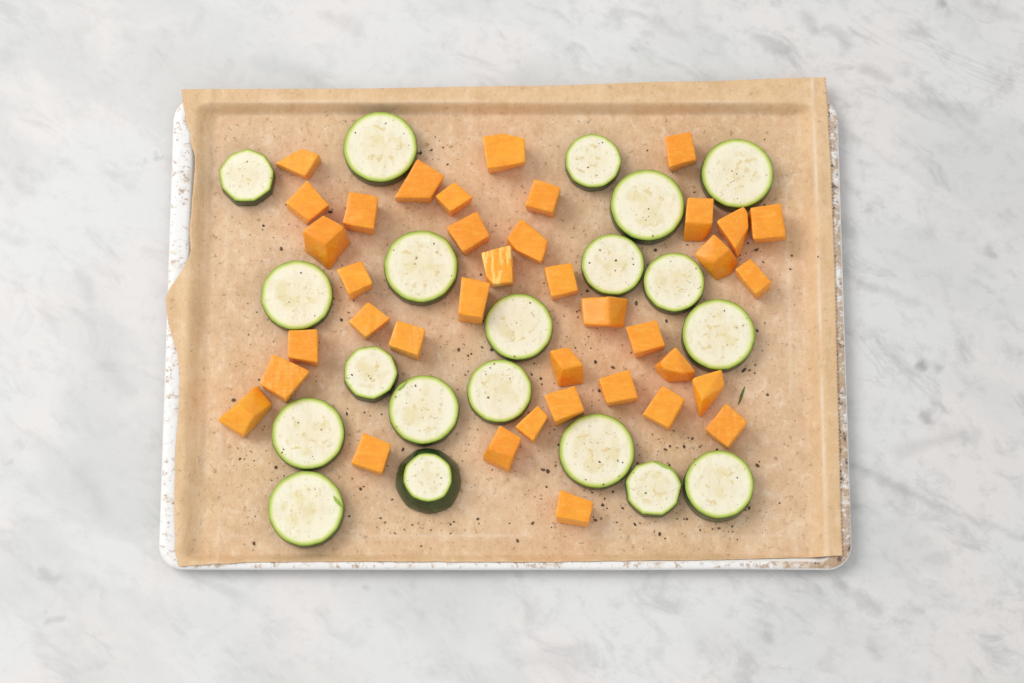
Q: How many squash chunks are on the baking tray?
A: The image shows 38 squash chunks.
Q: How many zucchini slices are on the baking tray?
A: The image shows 20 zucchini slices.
